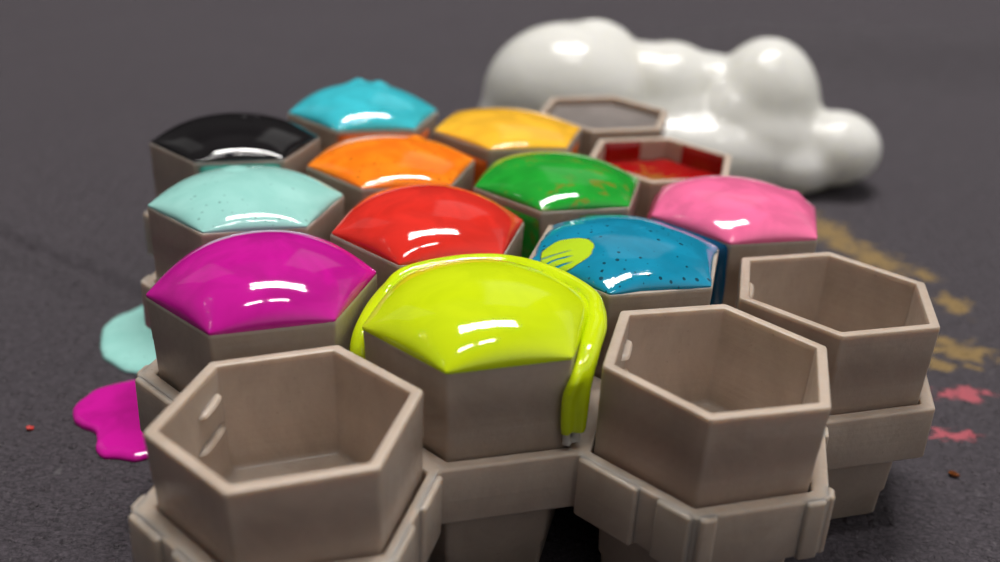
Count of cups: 16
